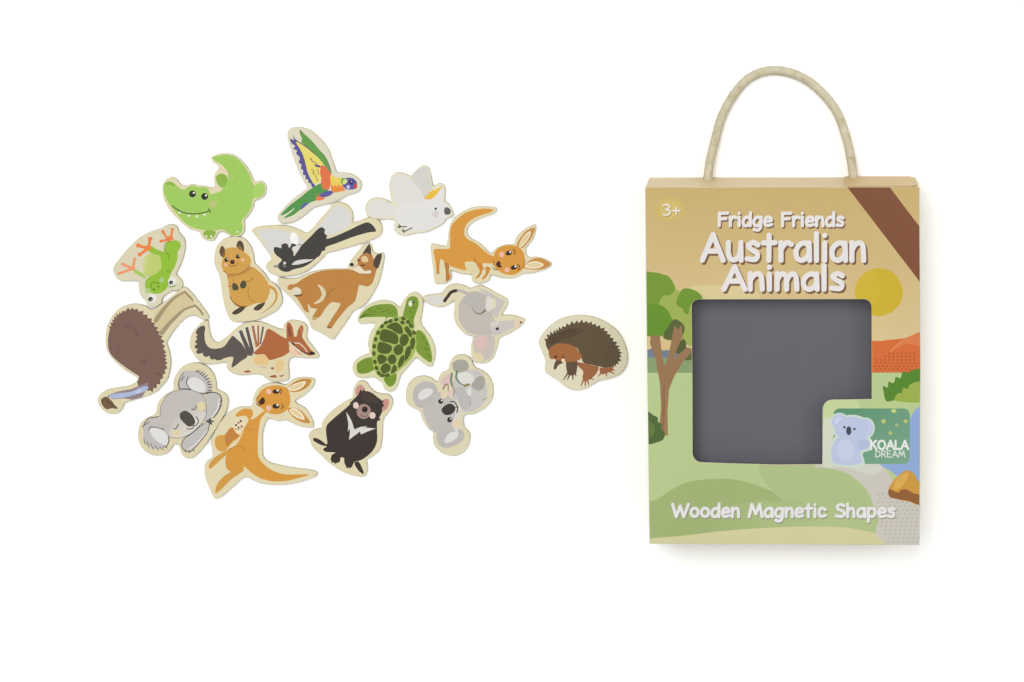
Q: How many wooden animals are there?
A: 17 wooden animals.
